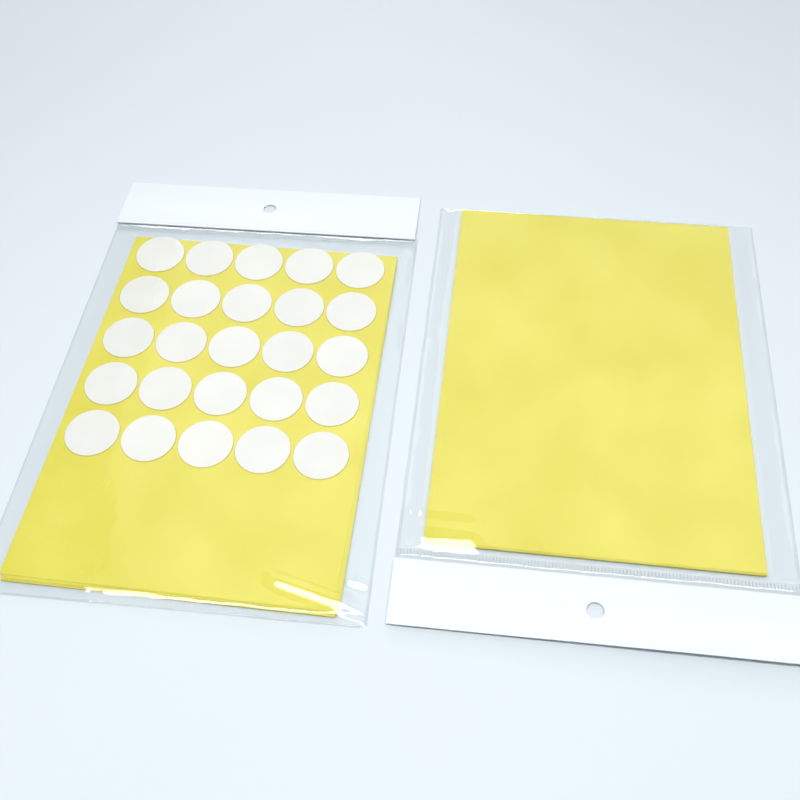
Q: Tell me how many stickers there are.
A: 25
